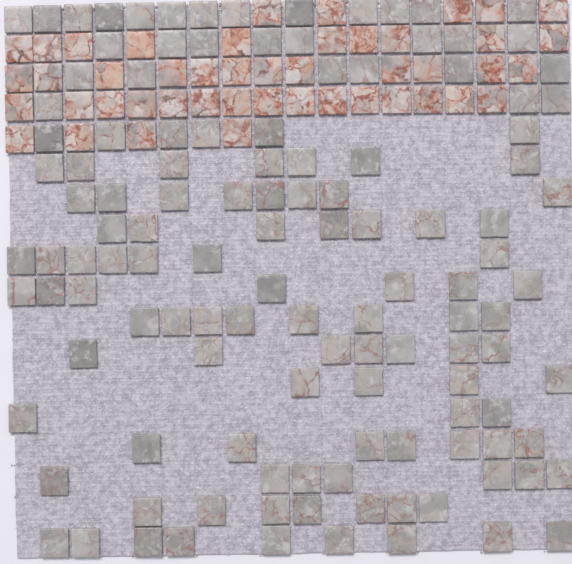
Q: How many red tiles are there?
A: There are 46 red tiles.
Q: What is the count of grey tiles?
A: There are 124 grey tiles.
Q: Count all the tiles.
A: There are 170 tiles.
